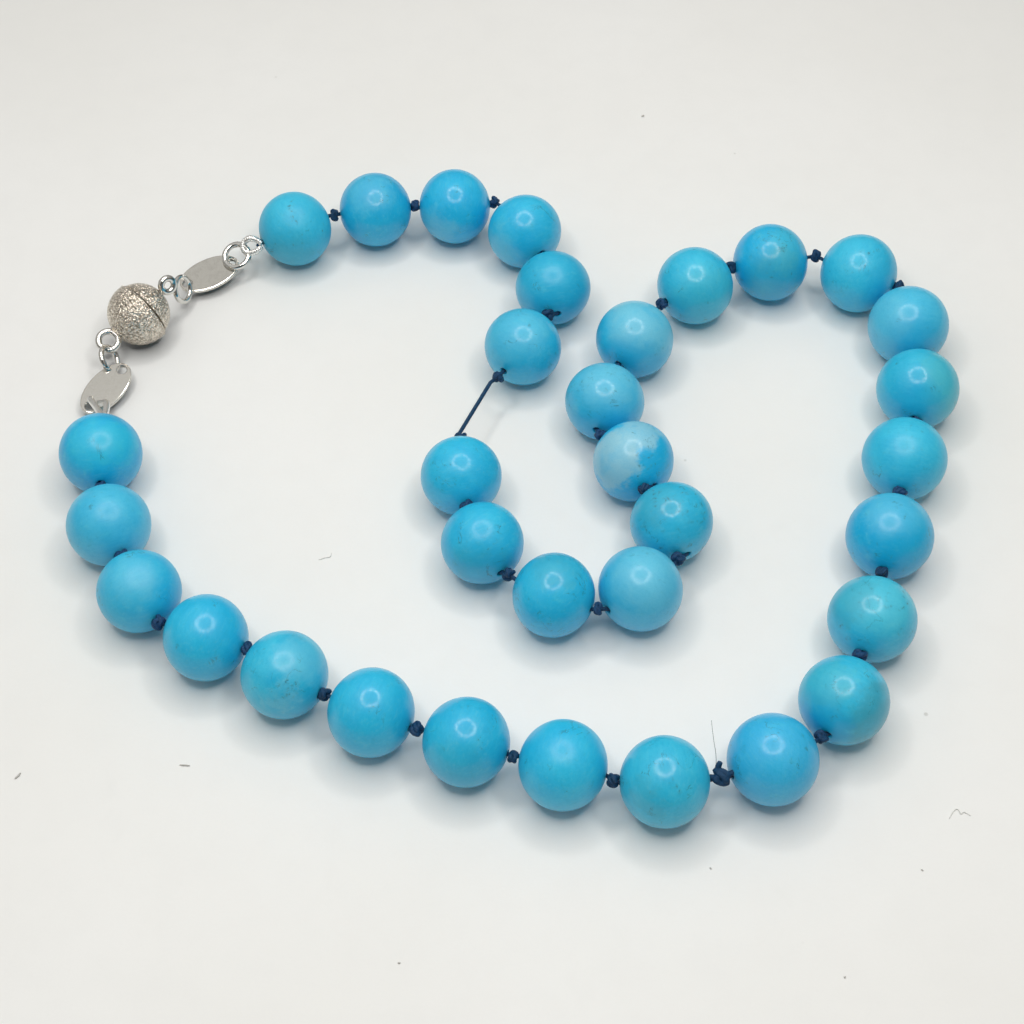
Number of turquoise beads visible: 33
